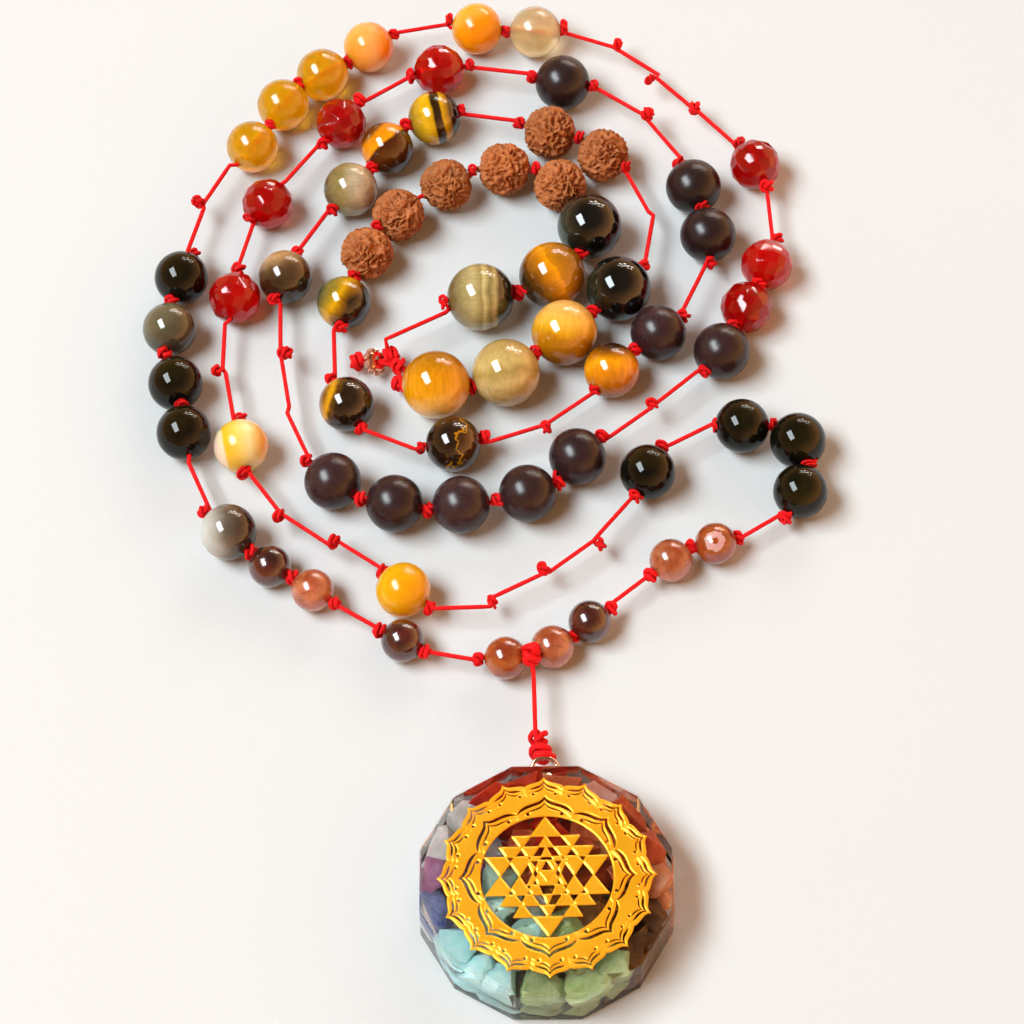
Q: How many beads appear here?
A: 64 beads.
